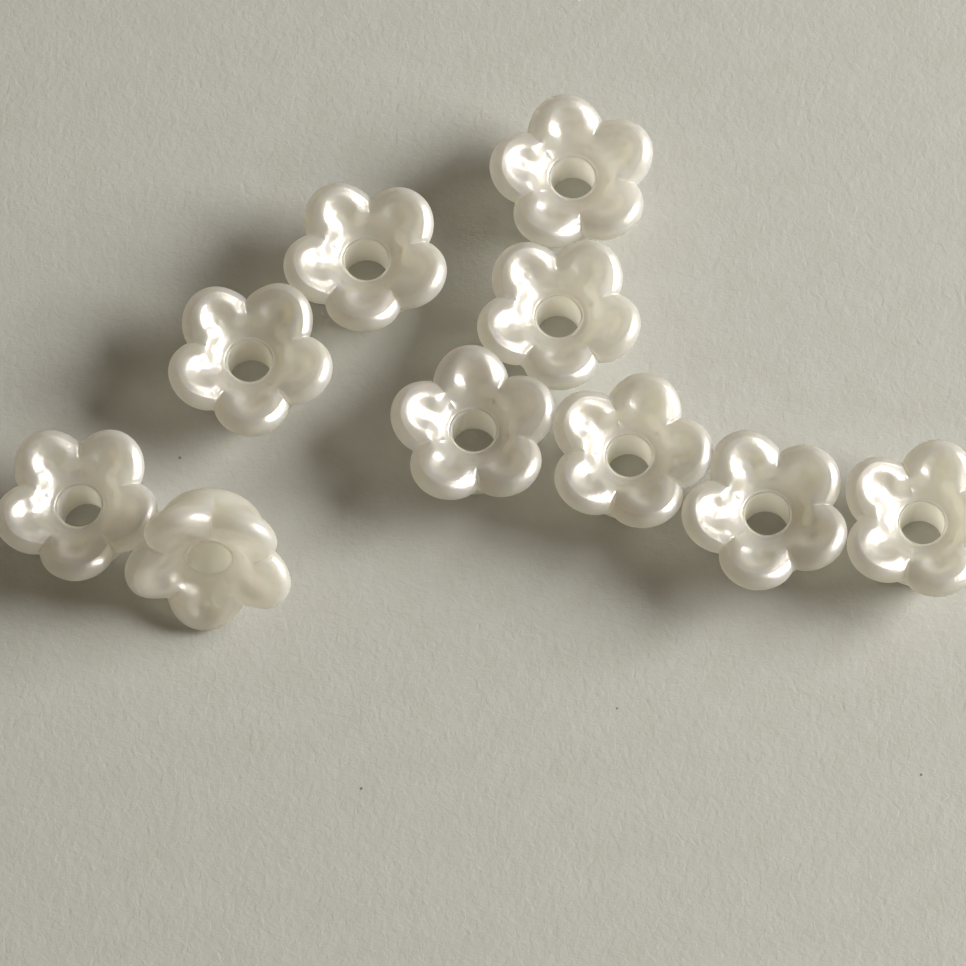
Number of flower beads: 10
